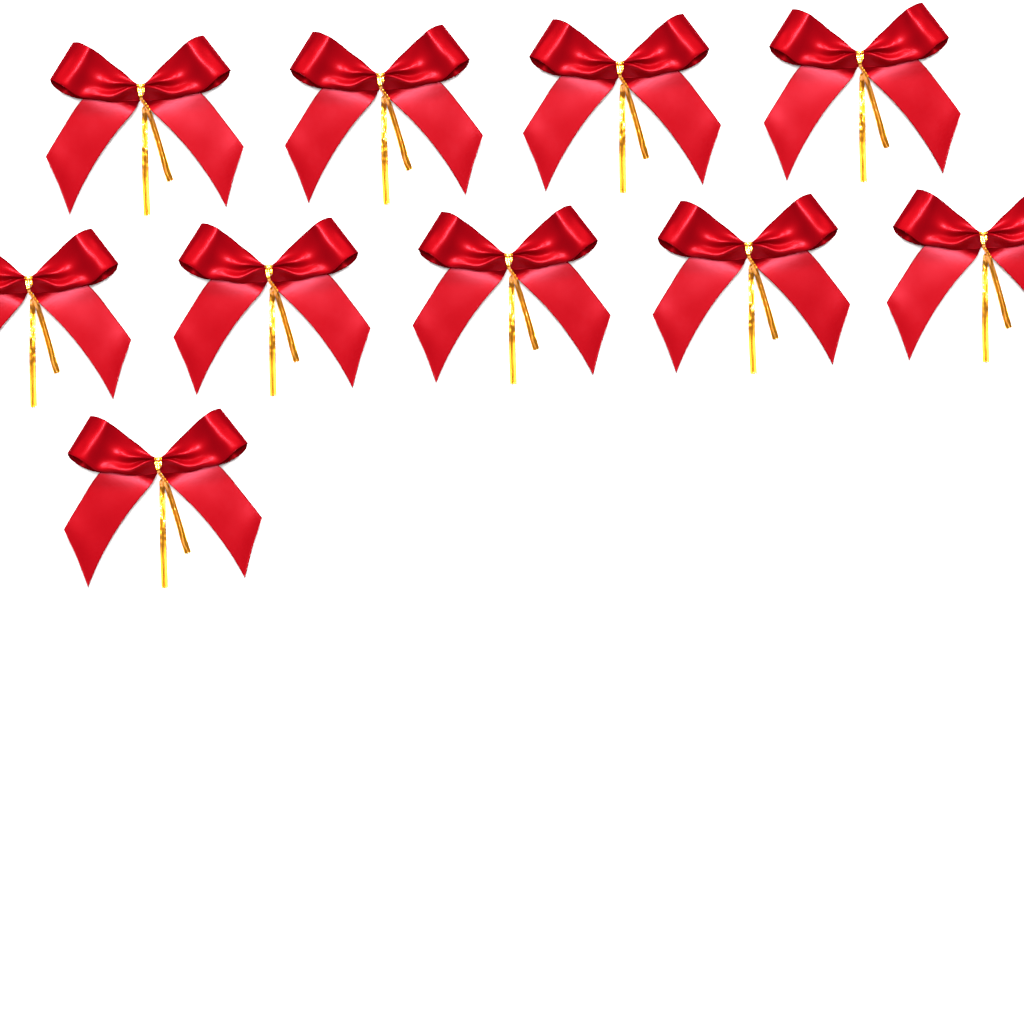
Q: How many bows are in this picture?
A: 10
